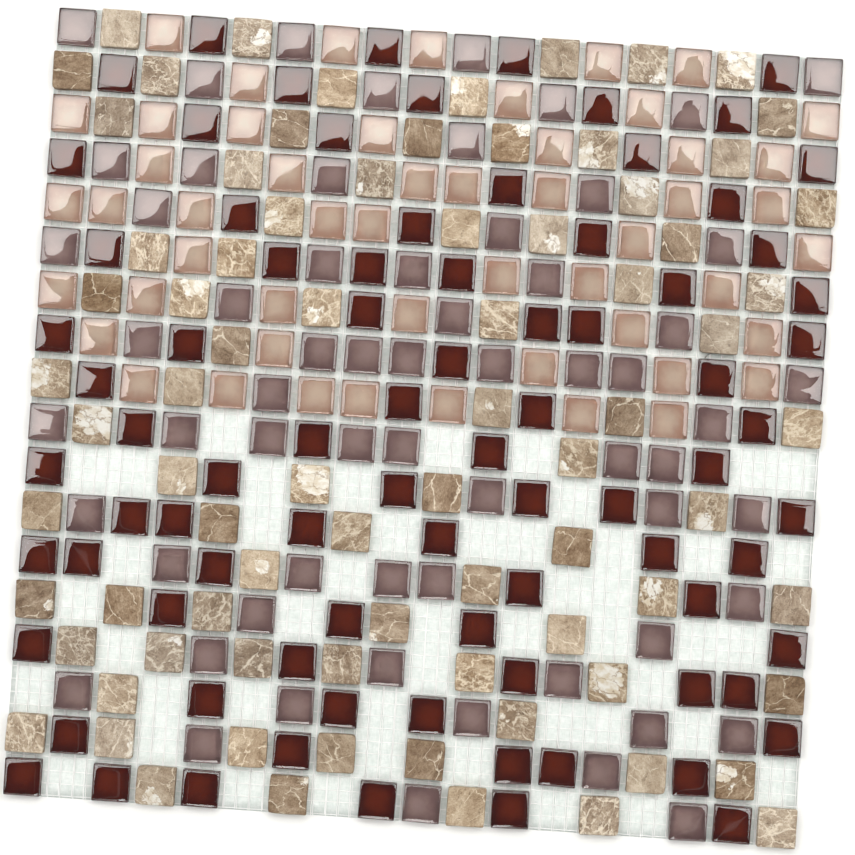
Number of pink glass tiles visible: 52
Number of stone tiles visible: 79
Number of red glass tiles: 83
